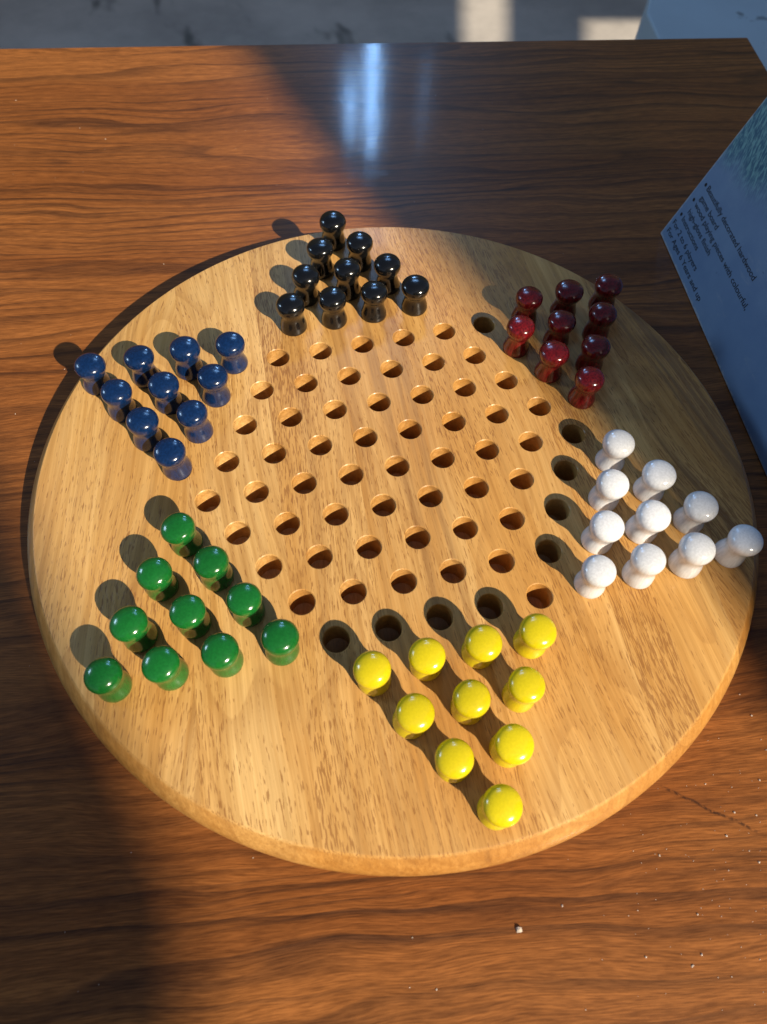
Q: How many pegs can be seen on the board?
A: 59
